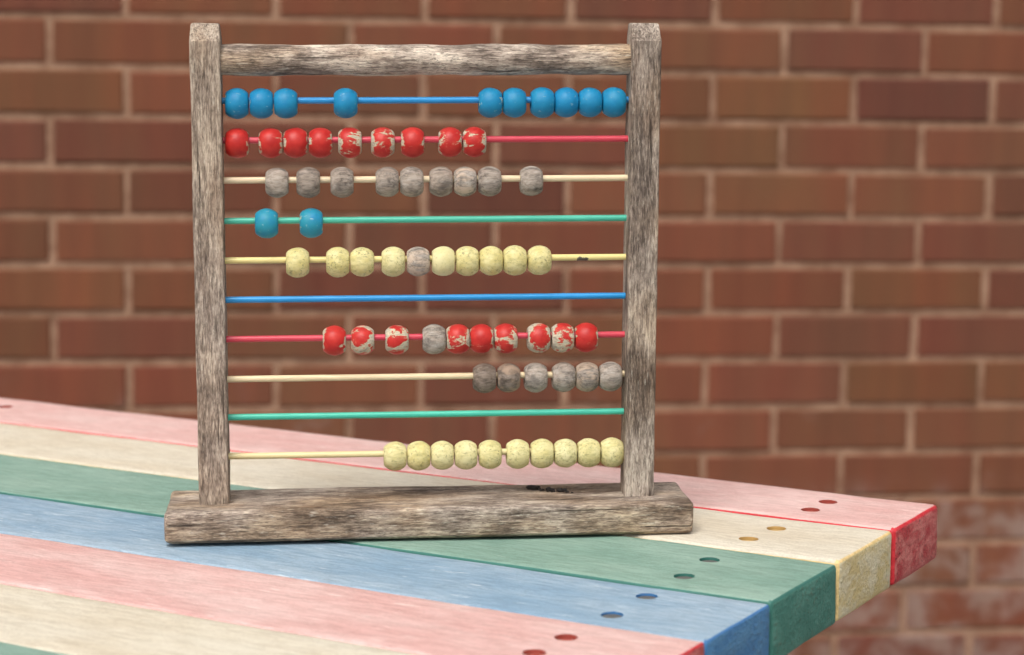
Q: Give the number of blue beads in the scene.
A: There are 12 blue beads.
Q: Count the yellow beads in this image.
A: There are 19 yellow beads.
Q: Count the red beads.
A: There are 18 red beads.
